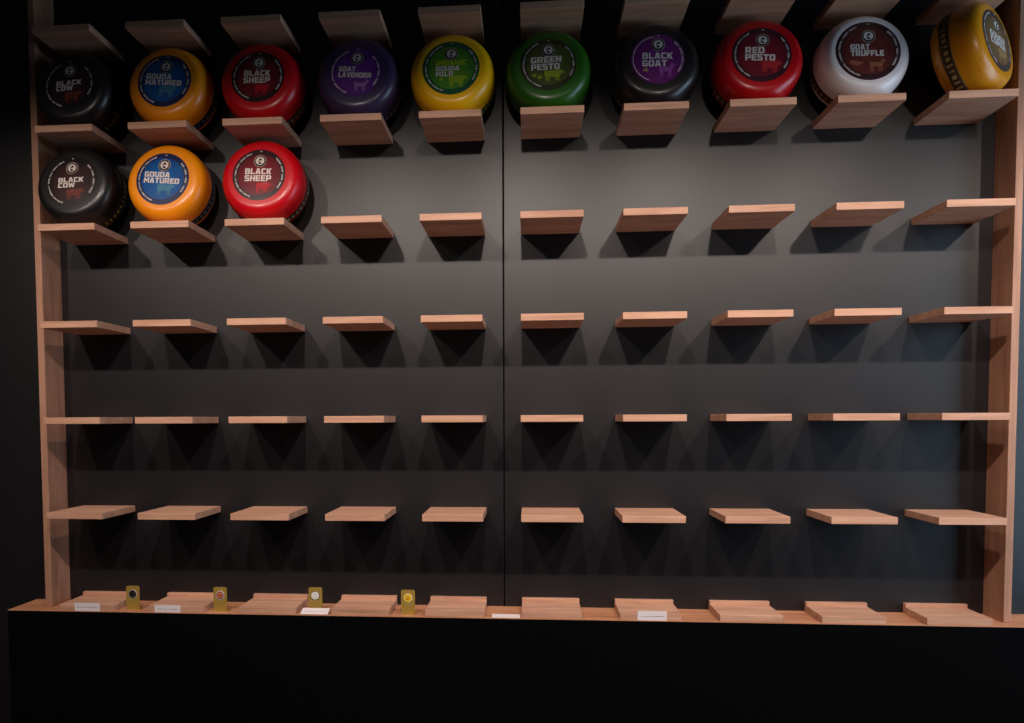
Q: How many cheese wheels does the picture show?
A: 13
